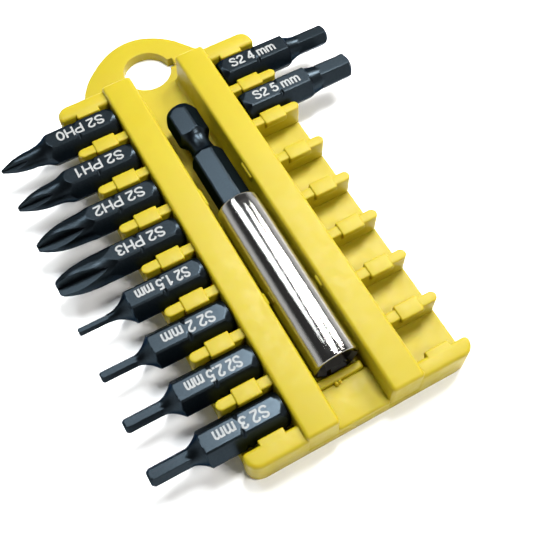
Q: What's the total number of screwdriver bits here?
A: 10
